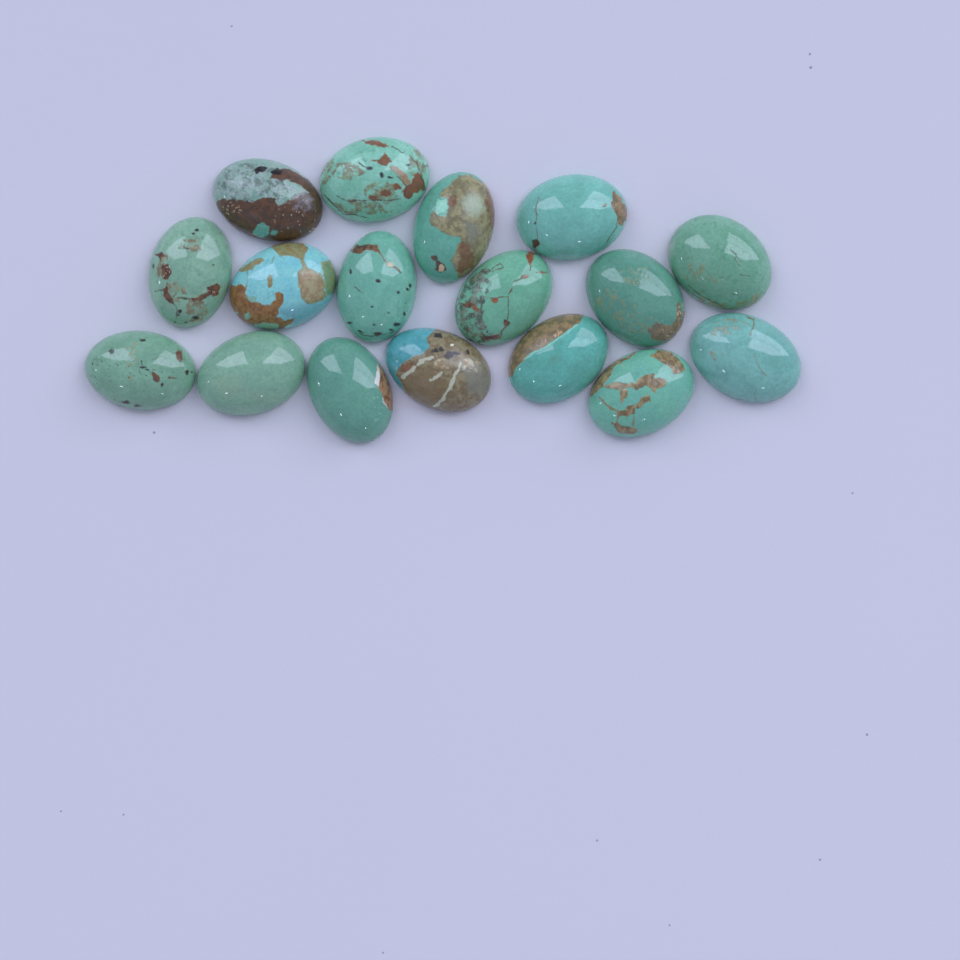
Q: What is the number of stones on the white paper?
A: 17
